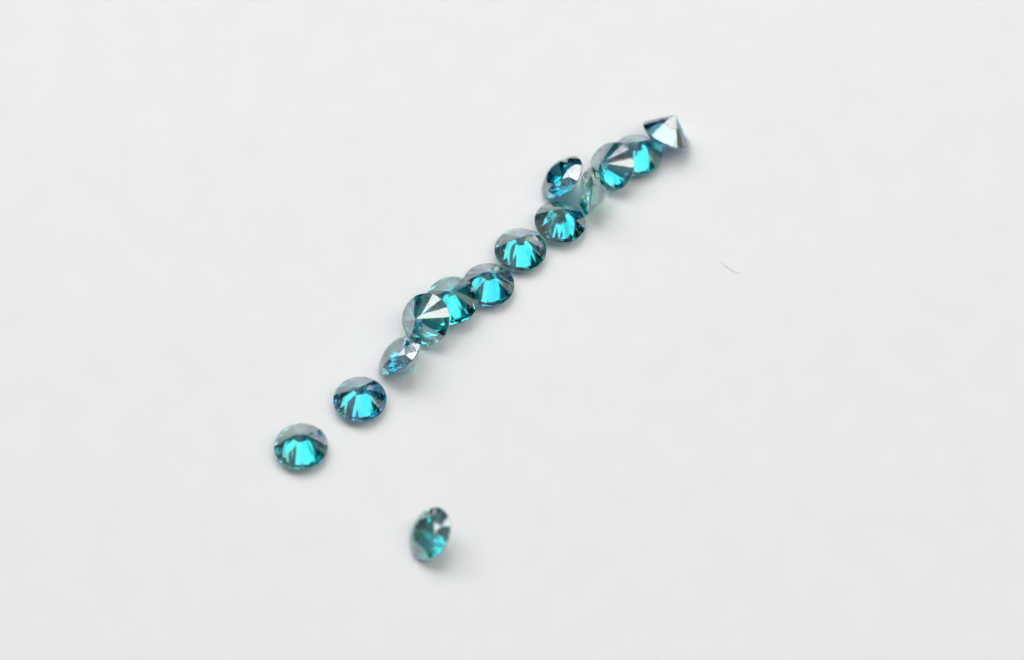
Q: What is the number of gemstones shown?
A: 14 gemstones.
